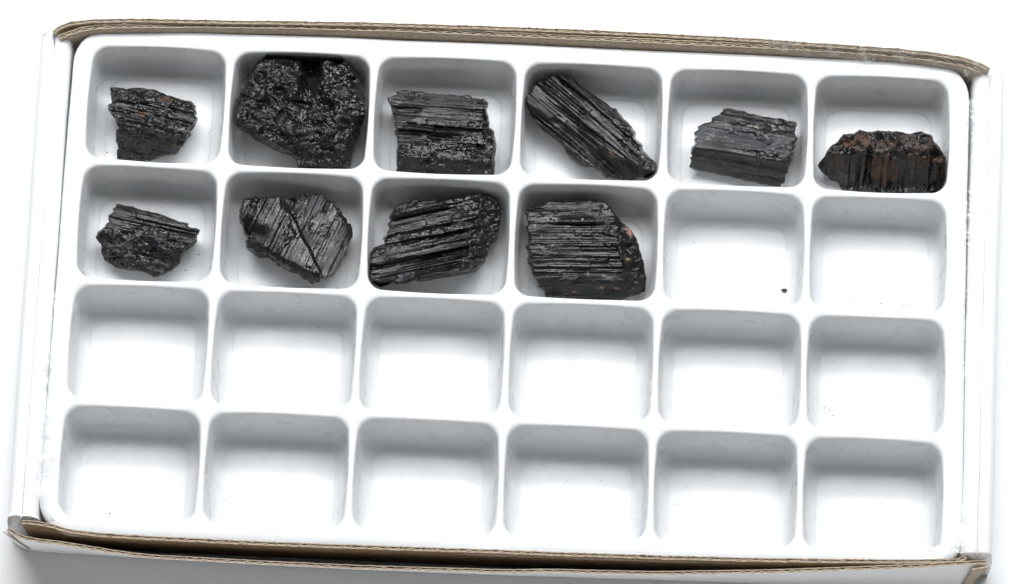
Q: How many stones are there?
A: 10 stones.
